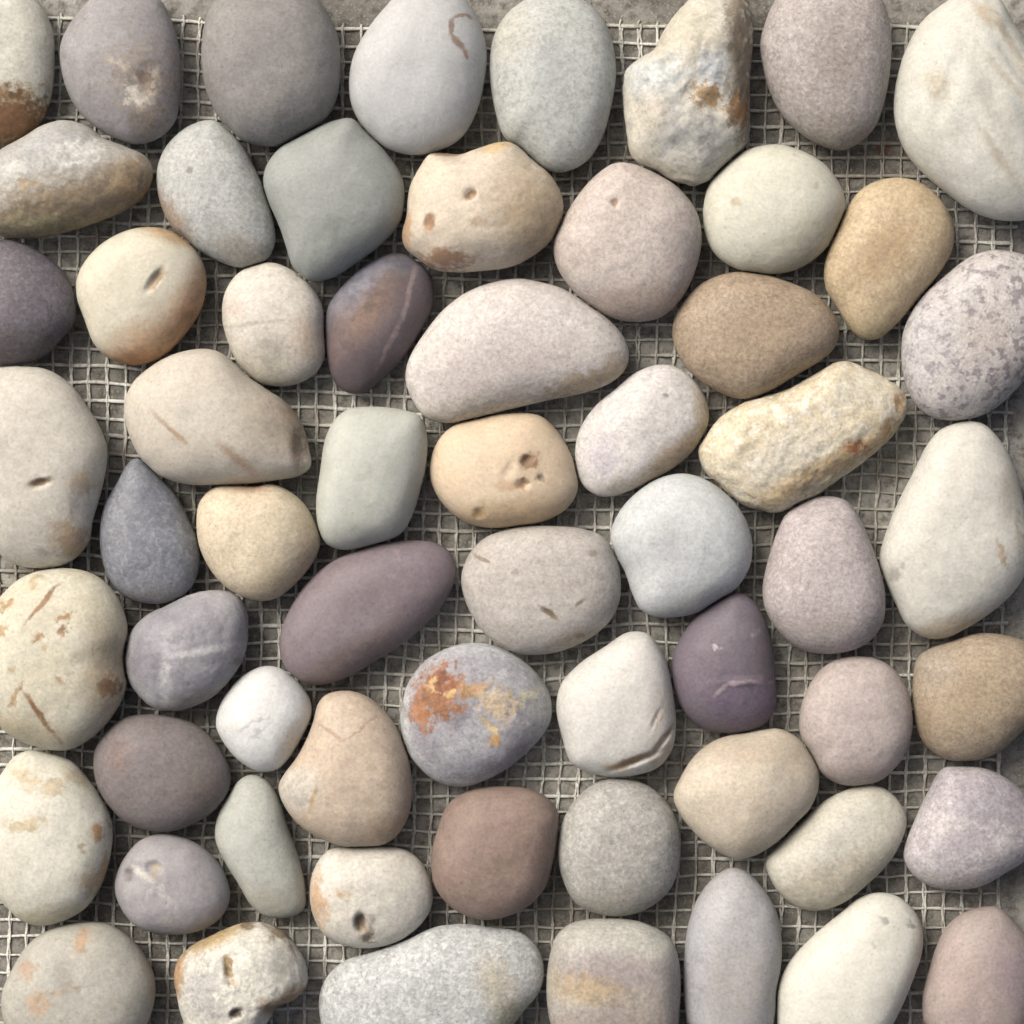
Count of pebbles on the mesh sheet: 61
